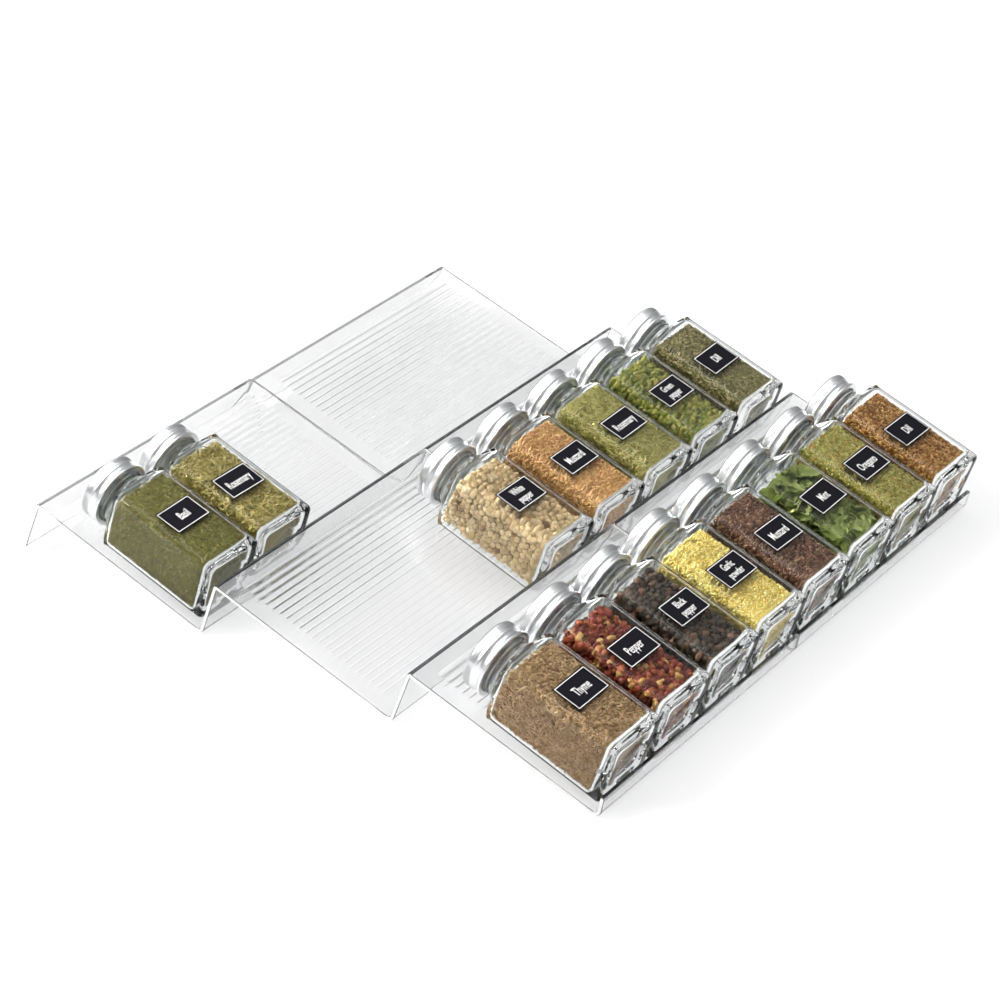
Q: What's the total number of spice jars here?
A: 15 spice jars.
